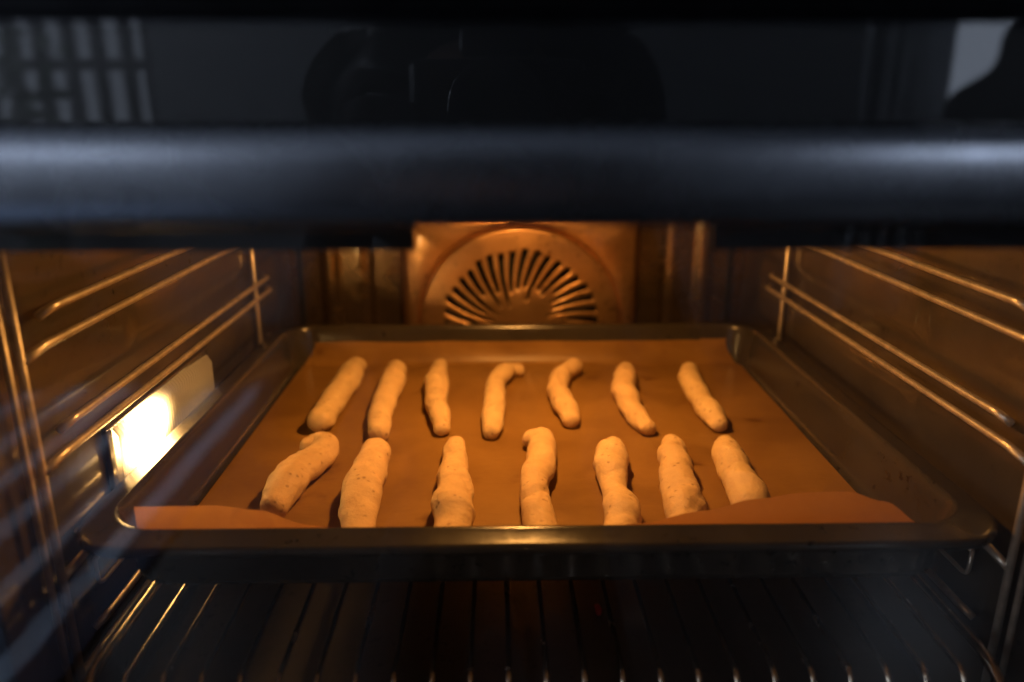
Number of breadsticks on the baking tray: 14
